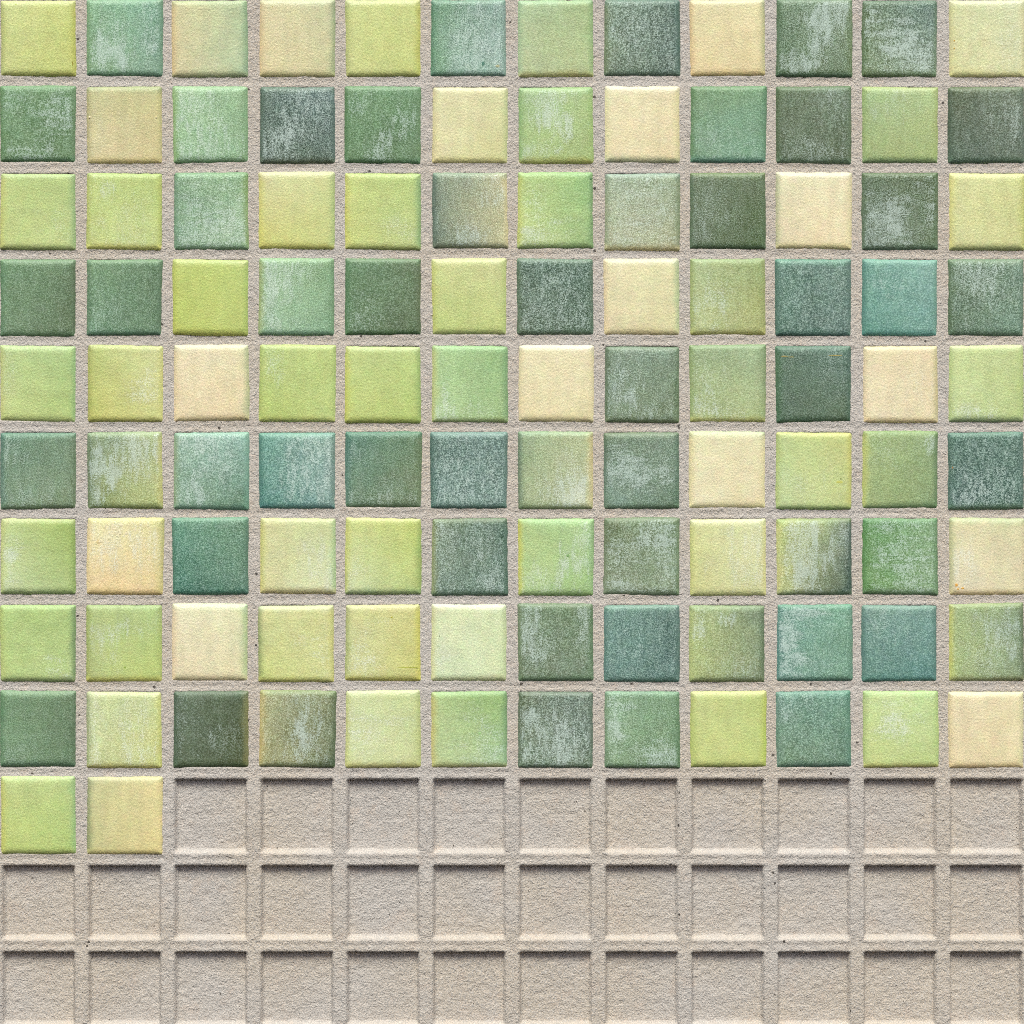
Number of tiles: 110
